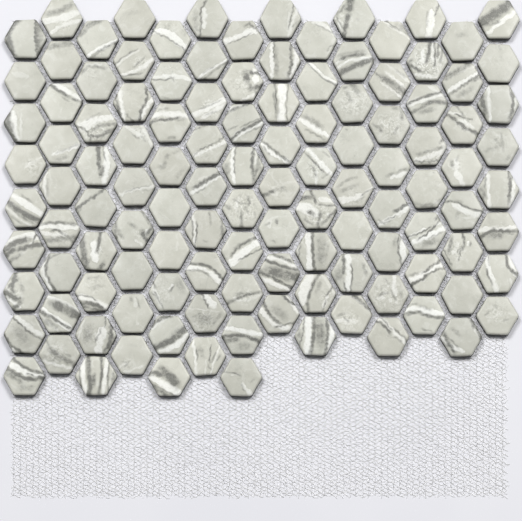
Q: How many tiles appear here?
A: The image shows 119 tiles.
